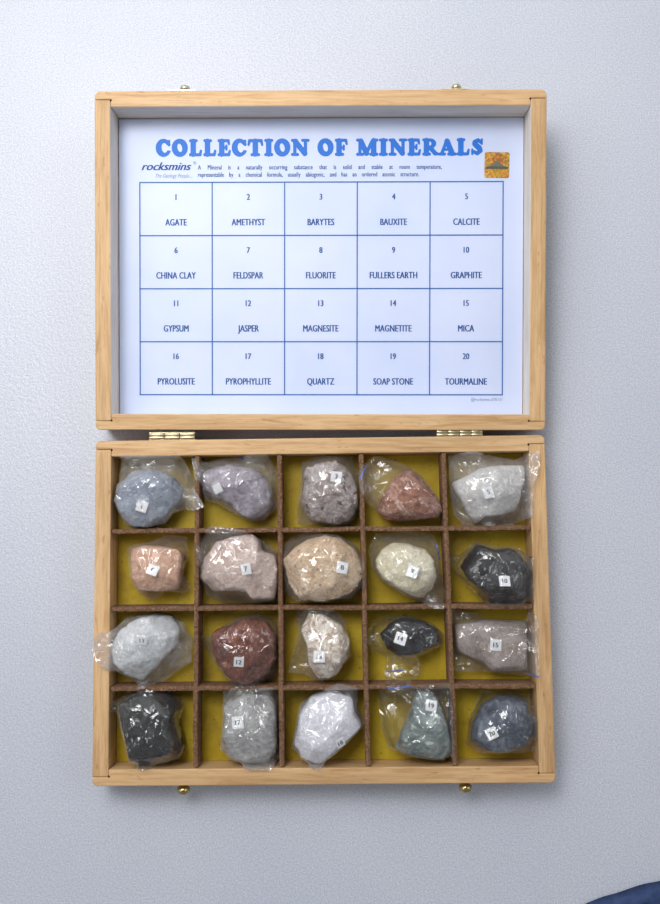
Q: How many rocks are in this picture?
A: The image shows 20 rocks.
